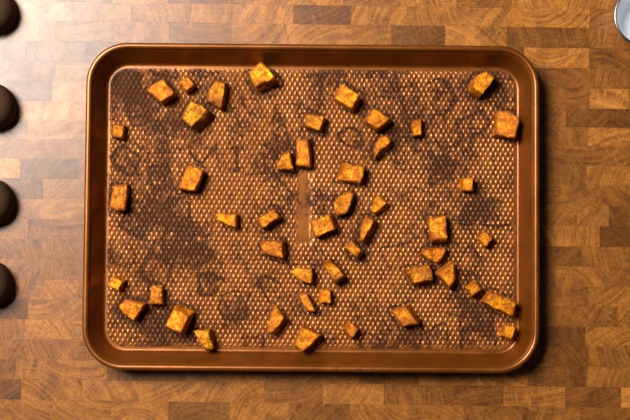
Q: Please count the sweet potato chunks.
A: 48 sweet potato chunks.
